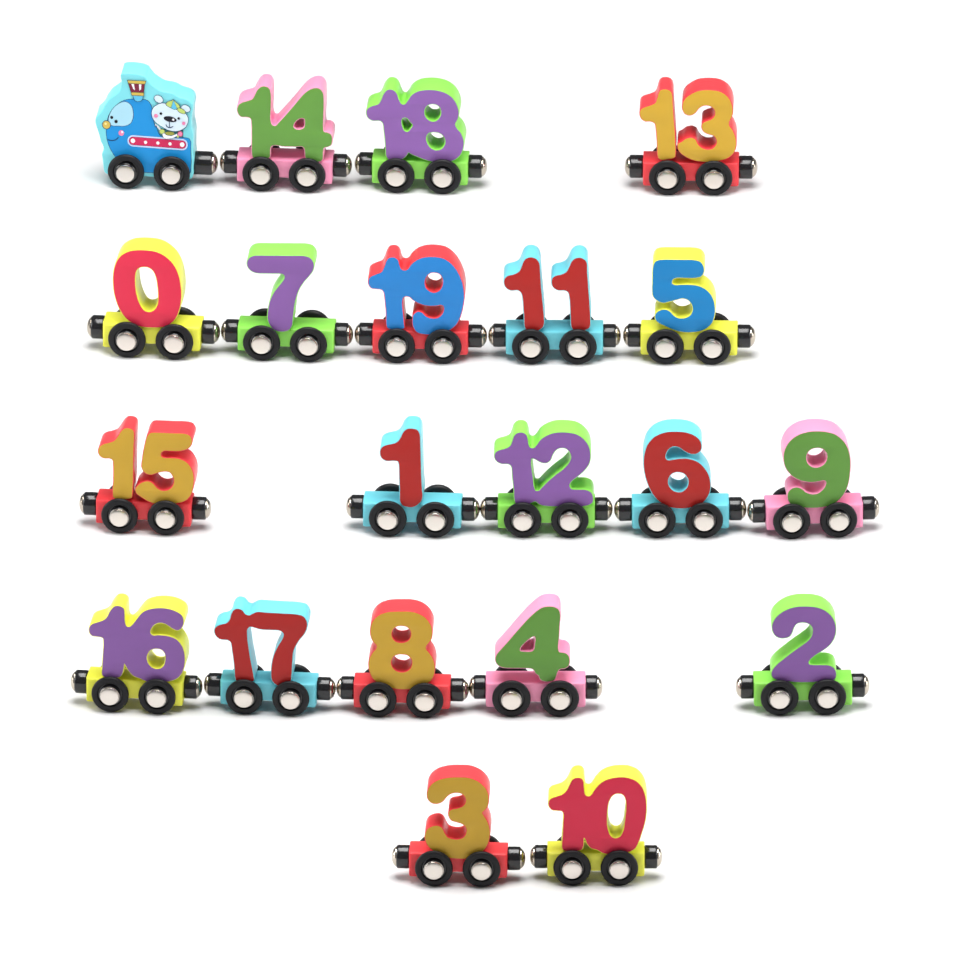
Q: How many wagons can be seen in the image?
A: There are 20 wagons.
